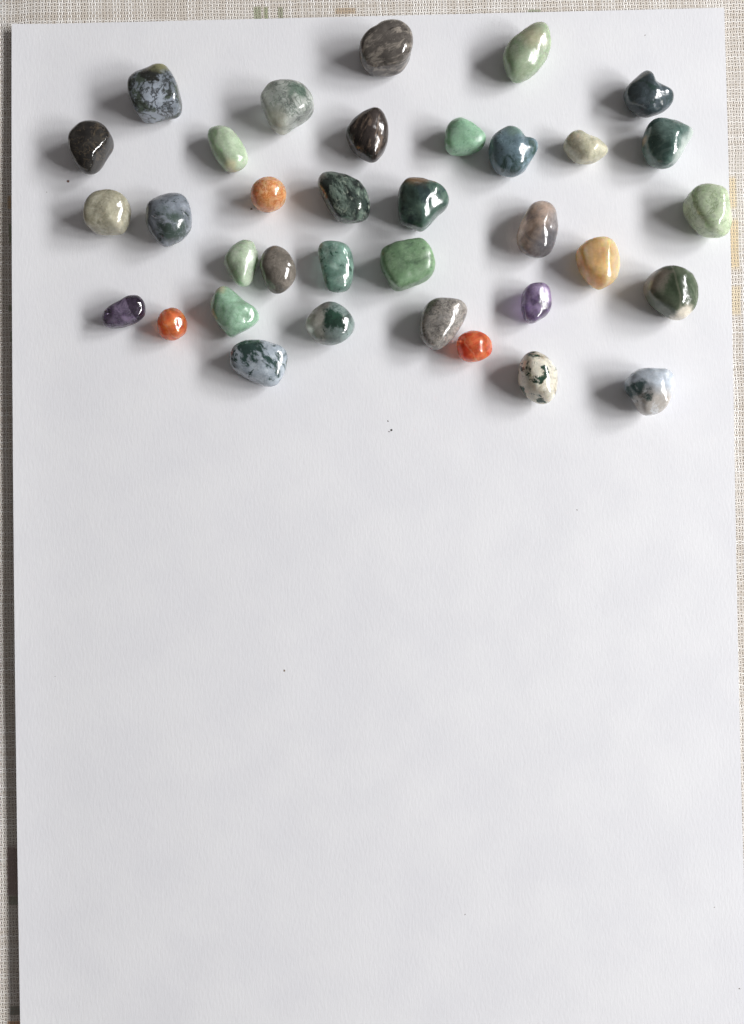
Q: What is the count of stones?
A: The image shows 35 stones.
